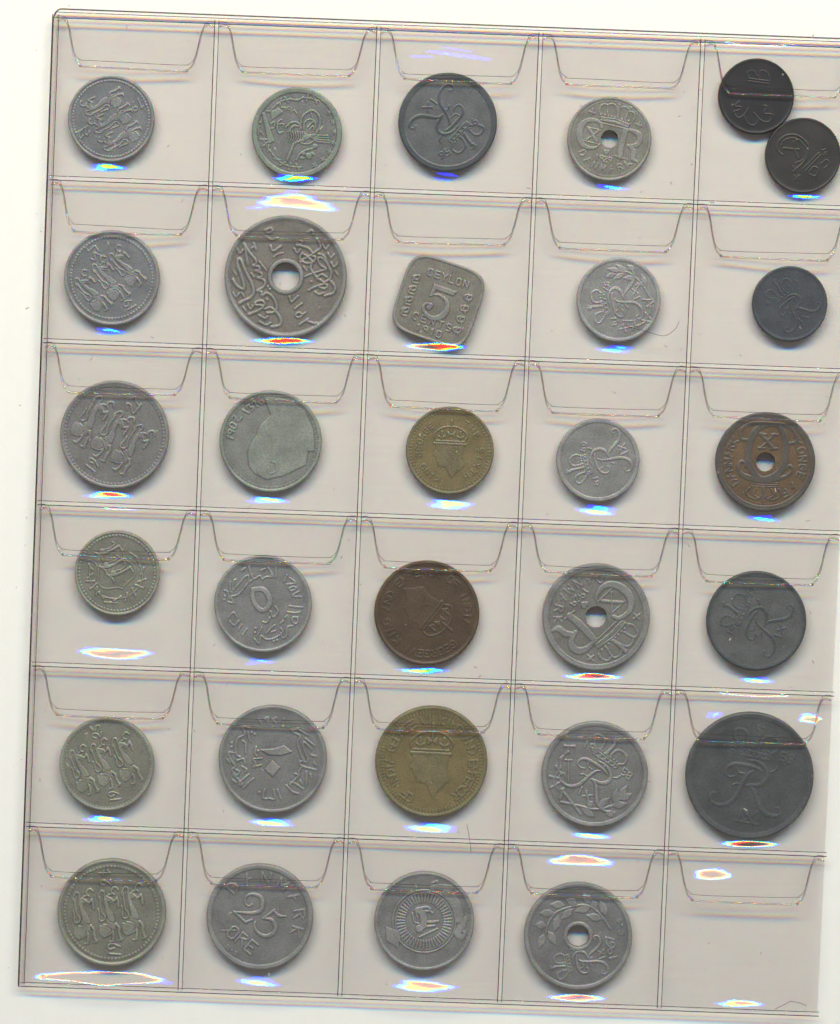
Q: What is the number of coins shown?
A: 30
